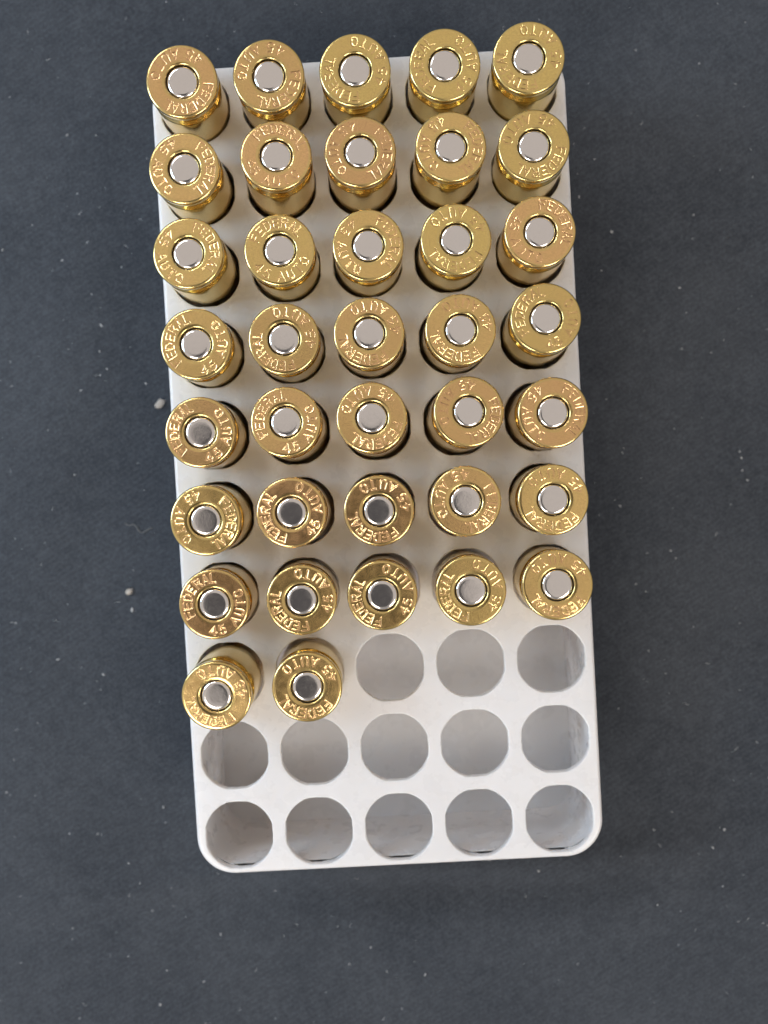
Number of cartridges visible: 37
